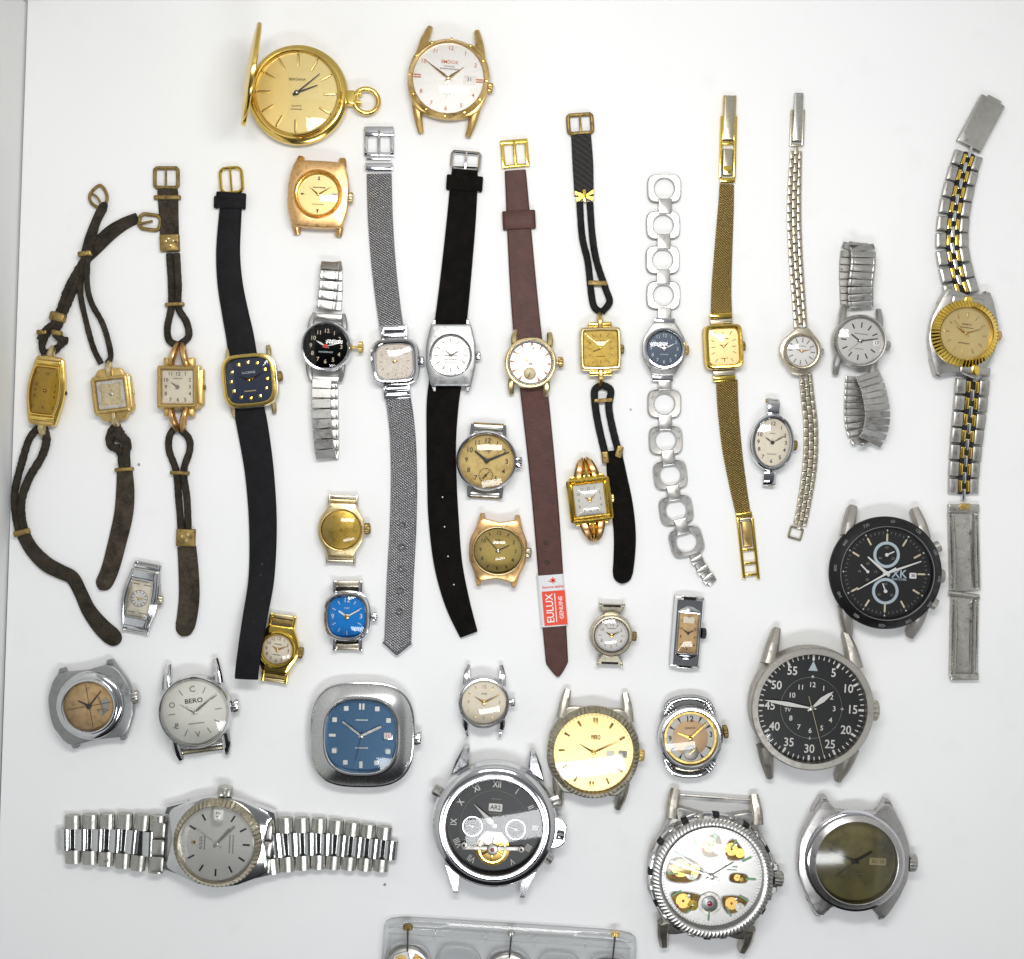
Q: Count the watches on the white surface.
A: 39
